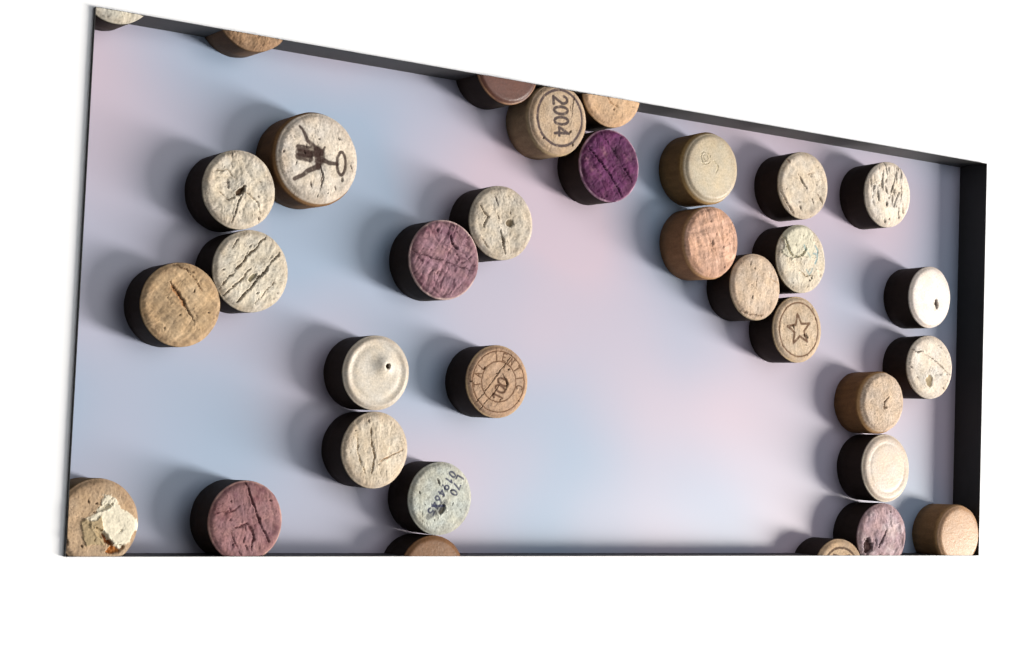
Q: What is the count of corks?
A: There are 33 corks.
